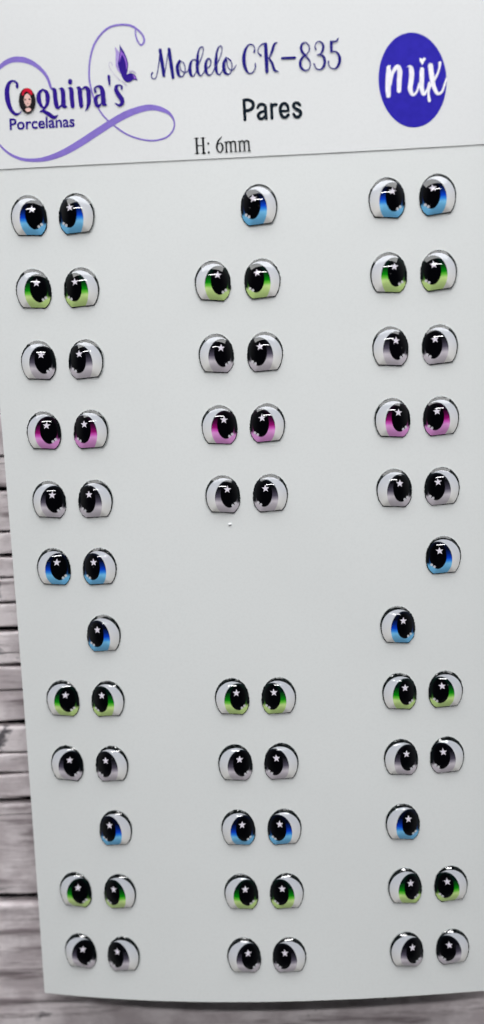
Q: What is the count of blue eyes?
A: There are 14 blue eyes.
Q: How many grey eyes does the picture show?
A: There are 24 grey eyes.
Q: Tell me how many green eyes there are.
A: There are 18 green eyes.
